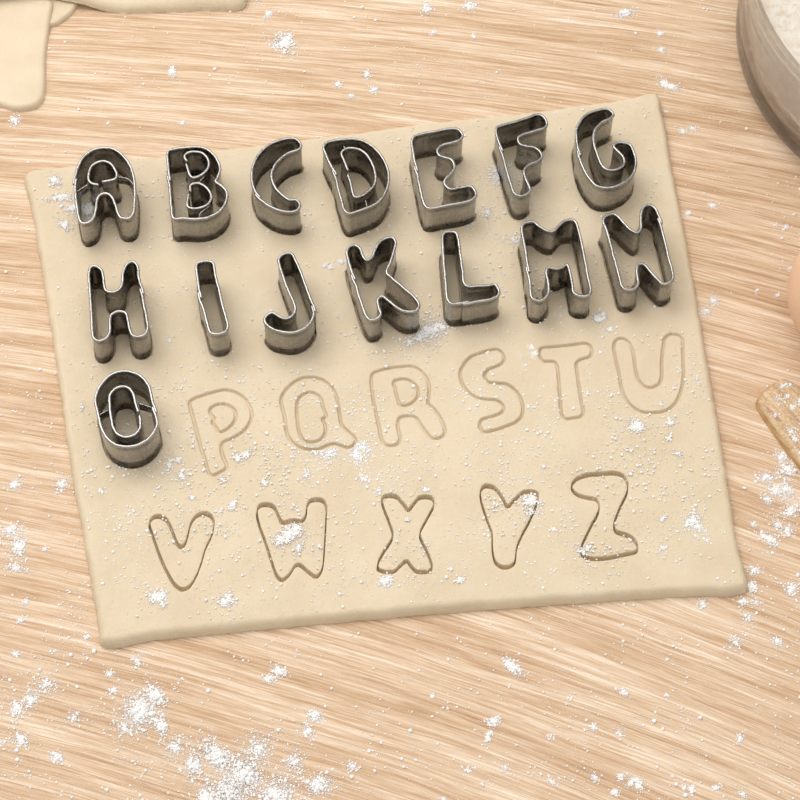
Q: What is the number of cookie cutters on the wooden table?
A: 15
